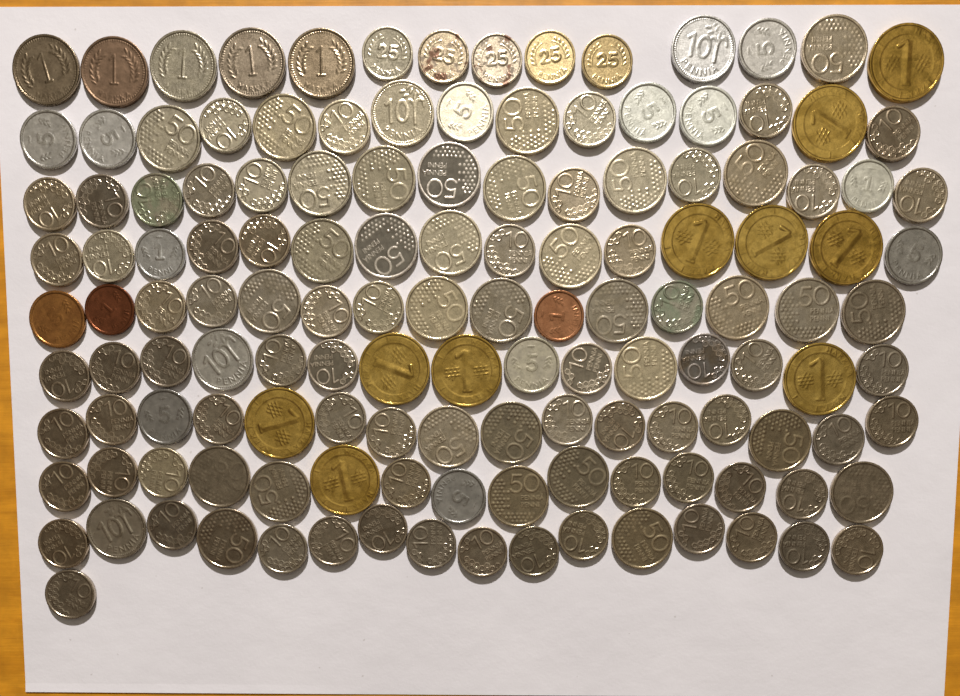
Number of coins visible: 138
